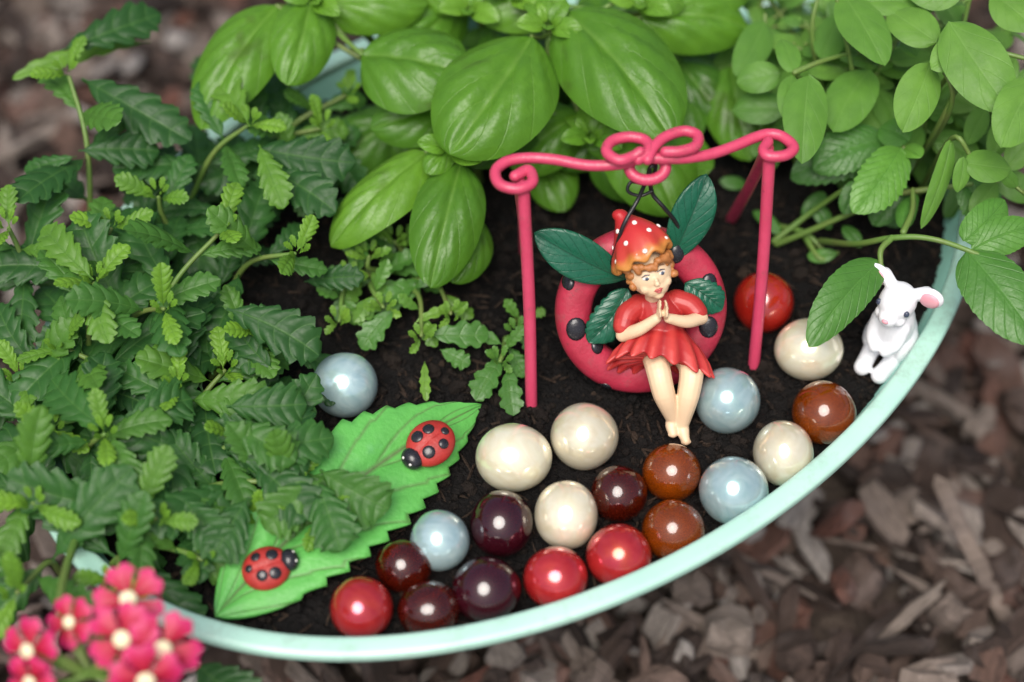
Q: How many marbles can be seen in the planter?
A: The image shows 21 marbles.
